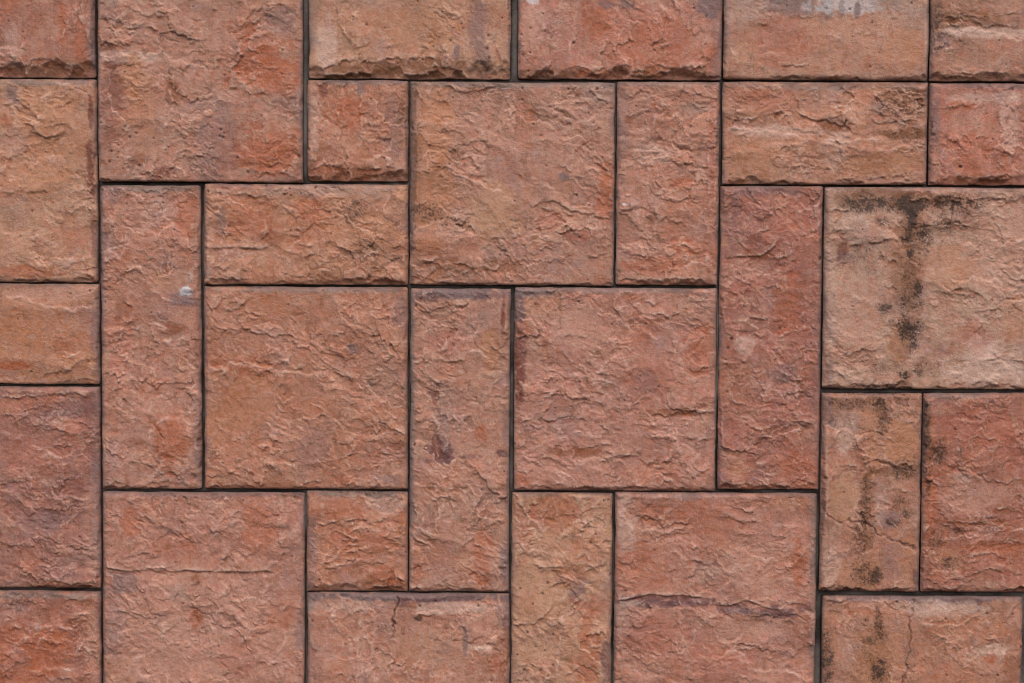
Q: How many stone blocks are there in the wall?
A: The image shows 30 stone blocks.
